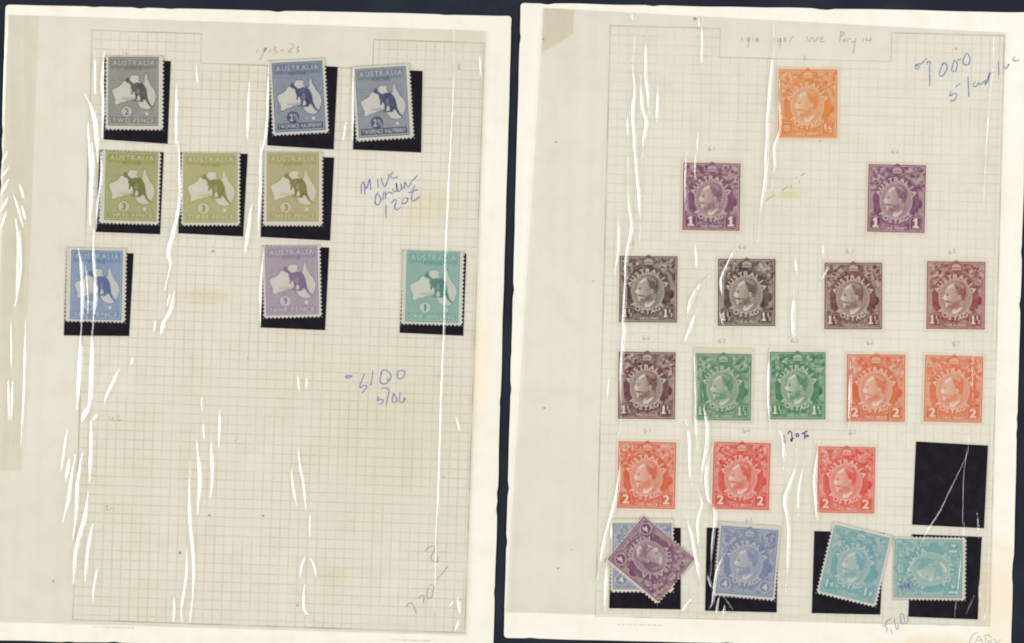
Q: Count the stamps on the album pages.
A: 29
